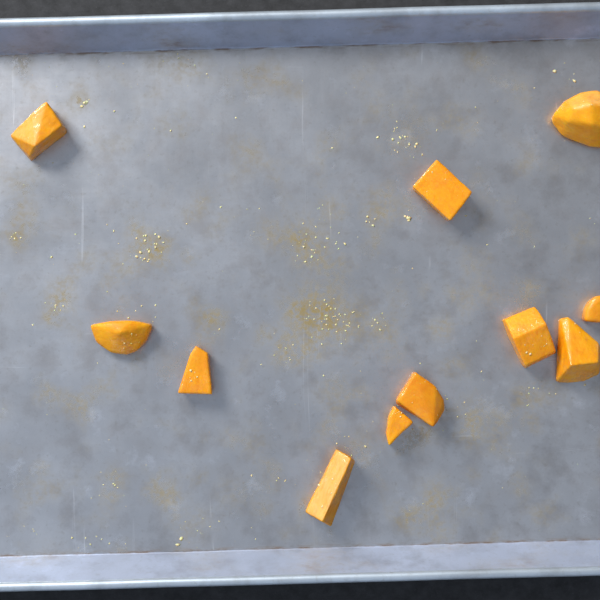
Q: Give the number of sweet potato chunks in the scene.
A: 11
